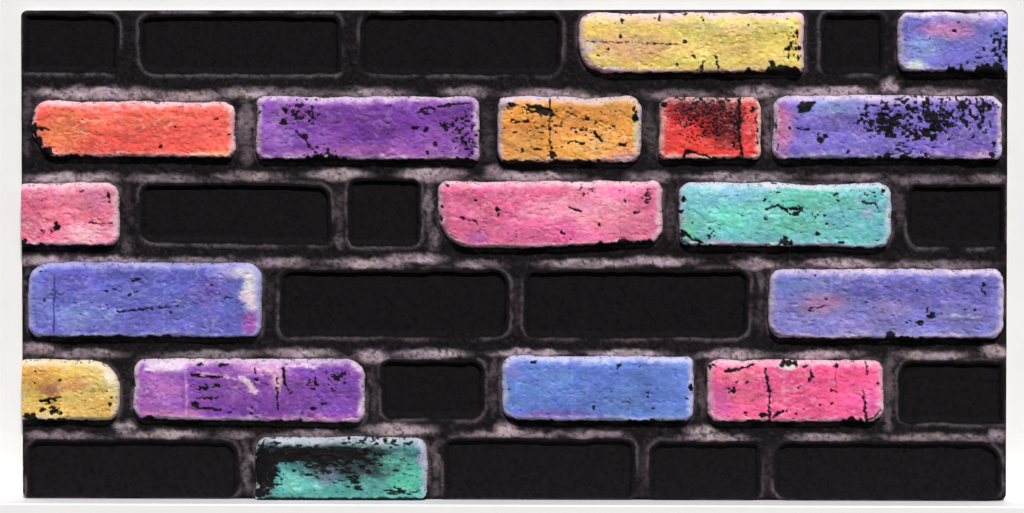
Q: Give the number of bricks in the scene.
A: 17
